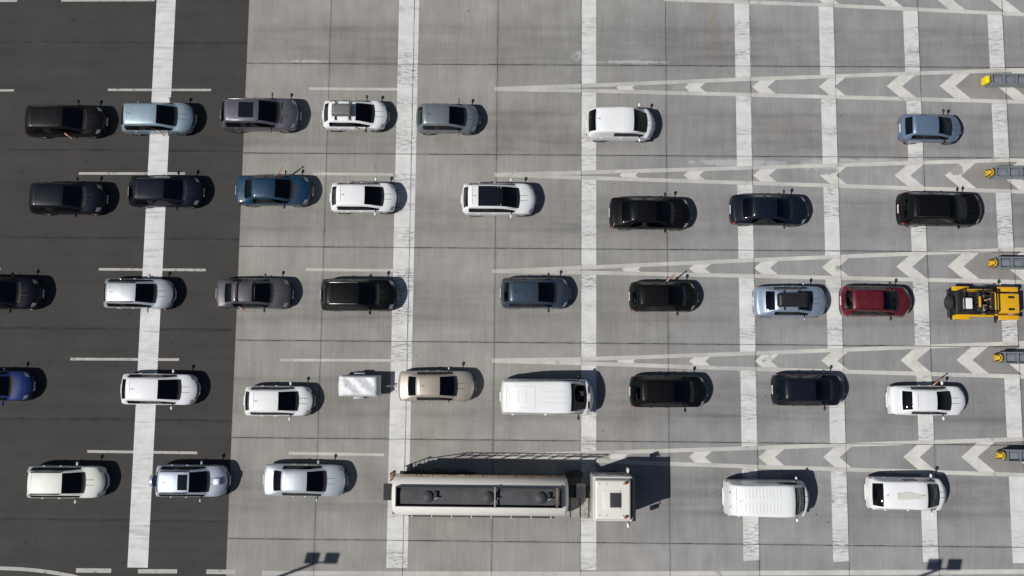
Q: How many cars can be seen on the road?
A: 33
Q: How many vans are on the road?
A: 4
